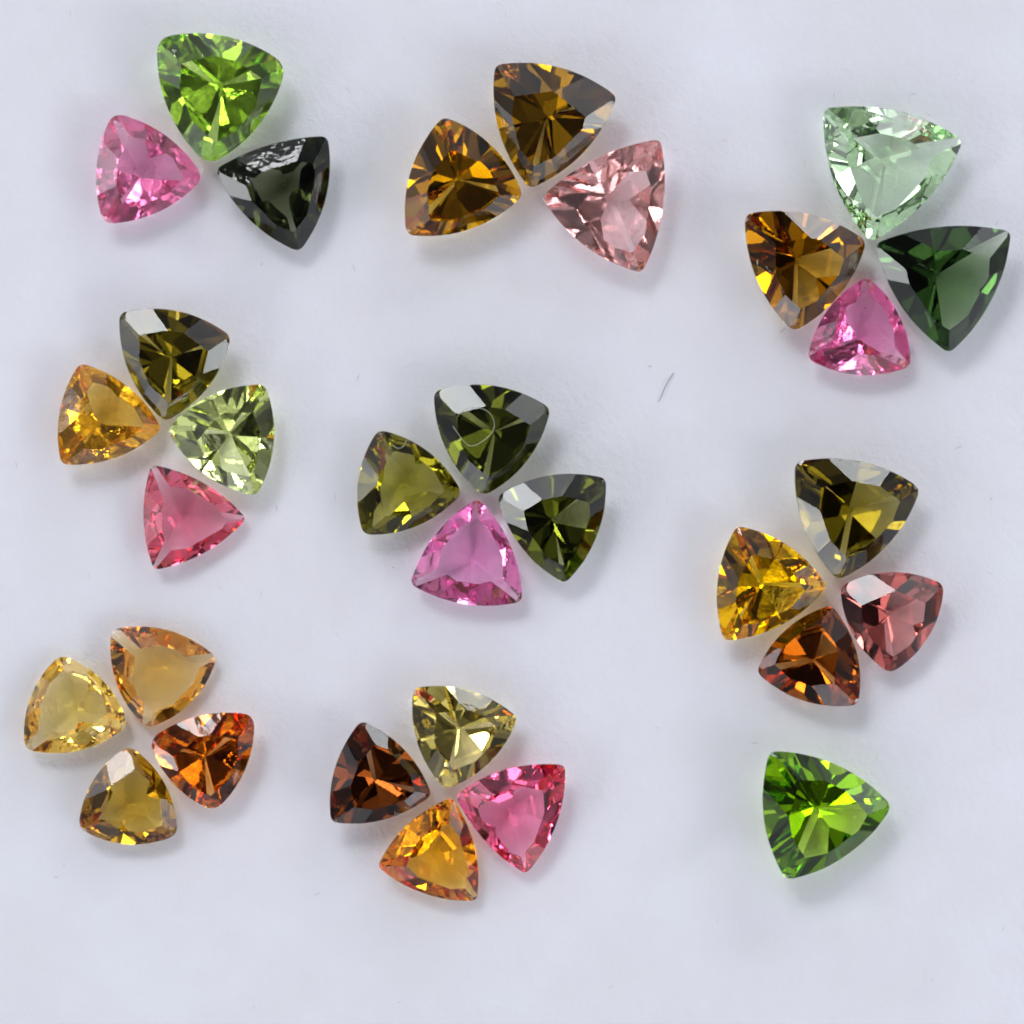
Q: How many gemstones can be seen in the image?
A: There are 31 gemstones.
